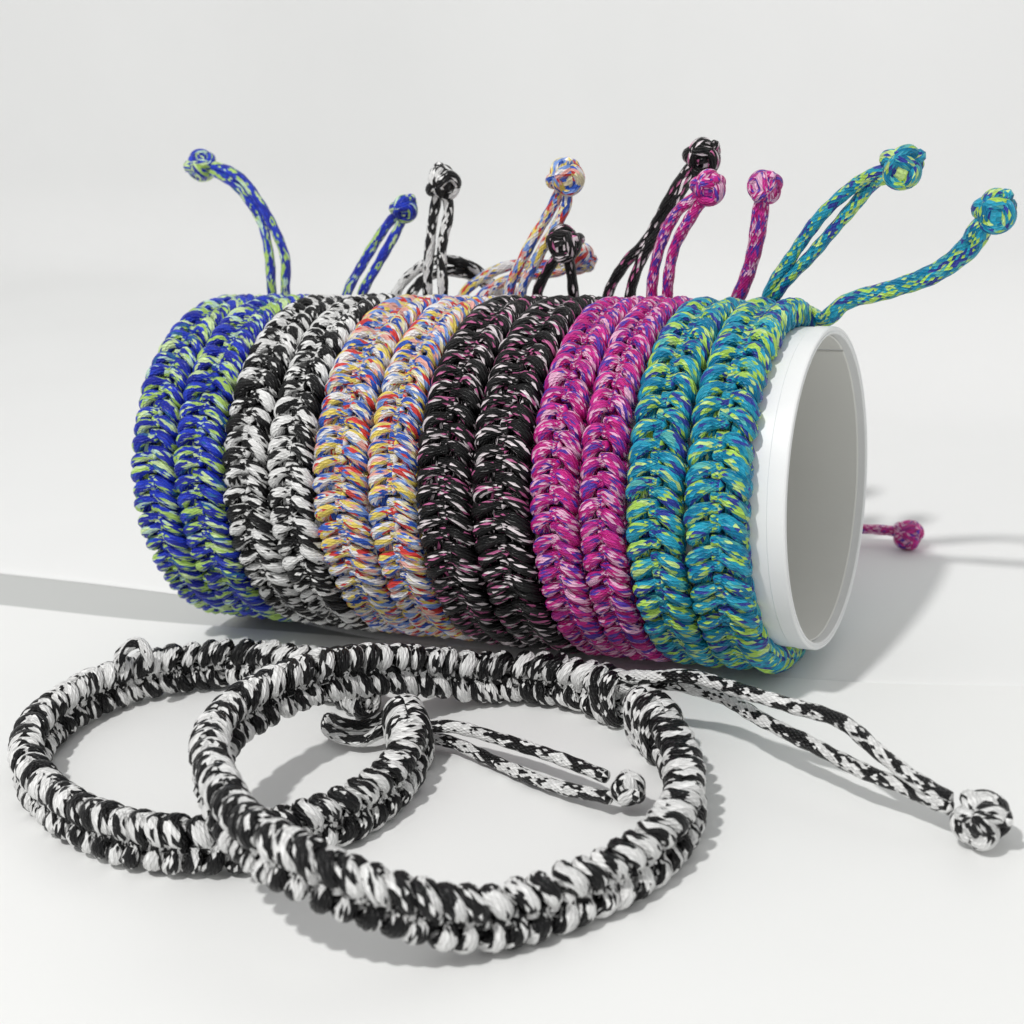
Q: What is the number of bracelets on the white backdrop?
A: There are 14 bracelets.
